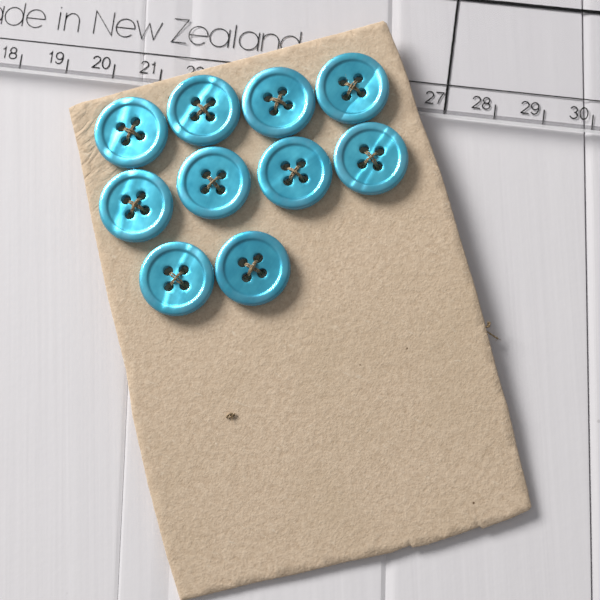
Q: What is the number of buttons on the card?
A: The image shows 10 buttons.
